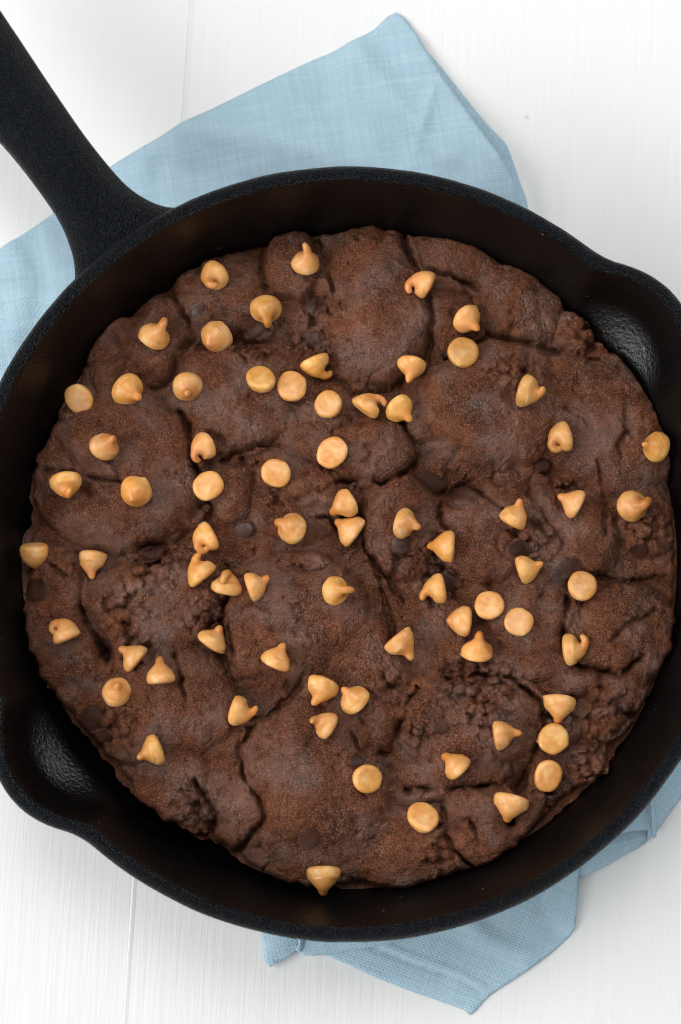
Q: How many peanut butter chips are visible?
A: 72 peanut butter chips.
